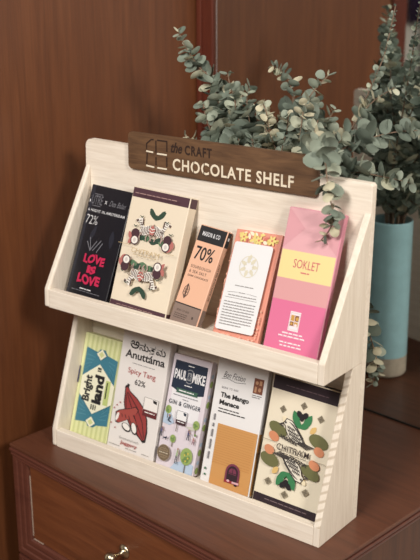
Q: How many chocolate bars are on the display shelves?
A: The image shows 10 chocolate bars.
